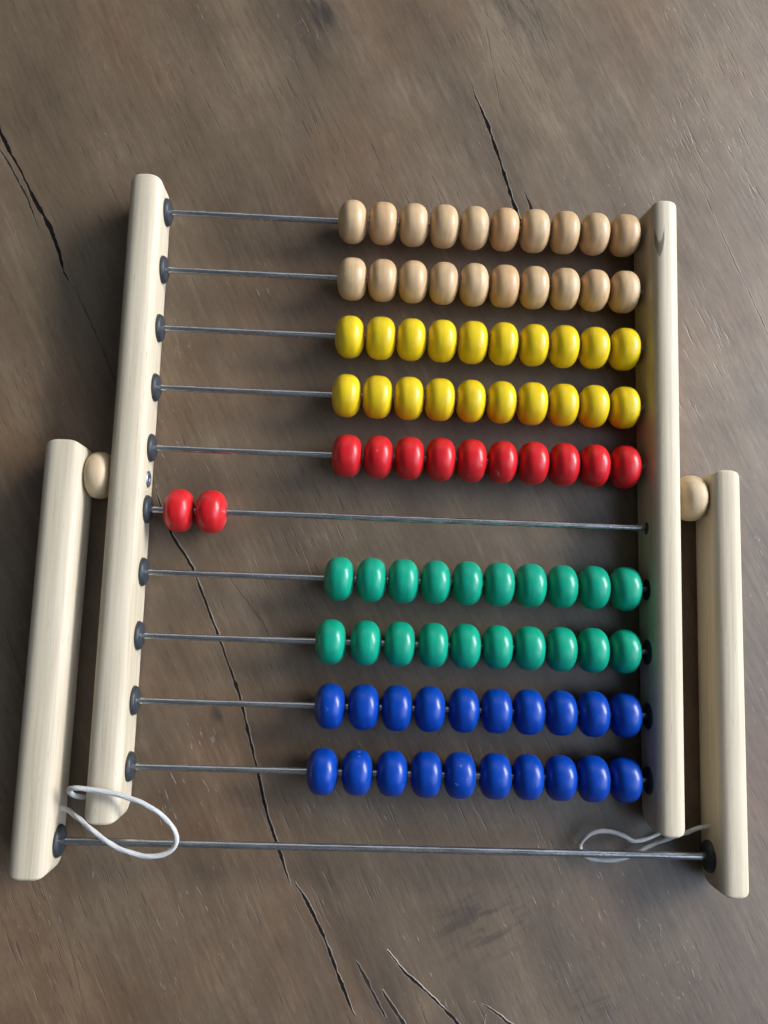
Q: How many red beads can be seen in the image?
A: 12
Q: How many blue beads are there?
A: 20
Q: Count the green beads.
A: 20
